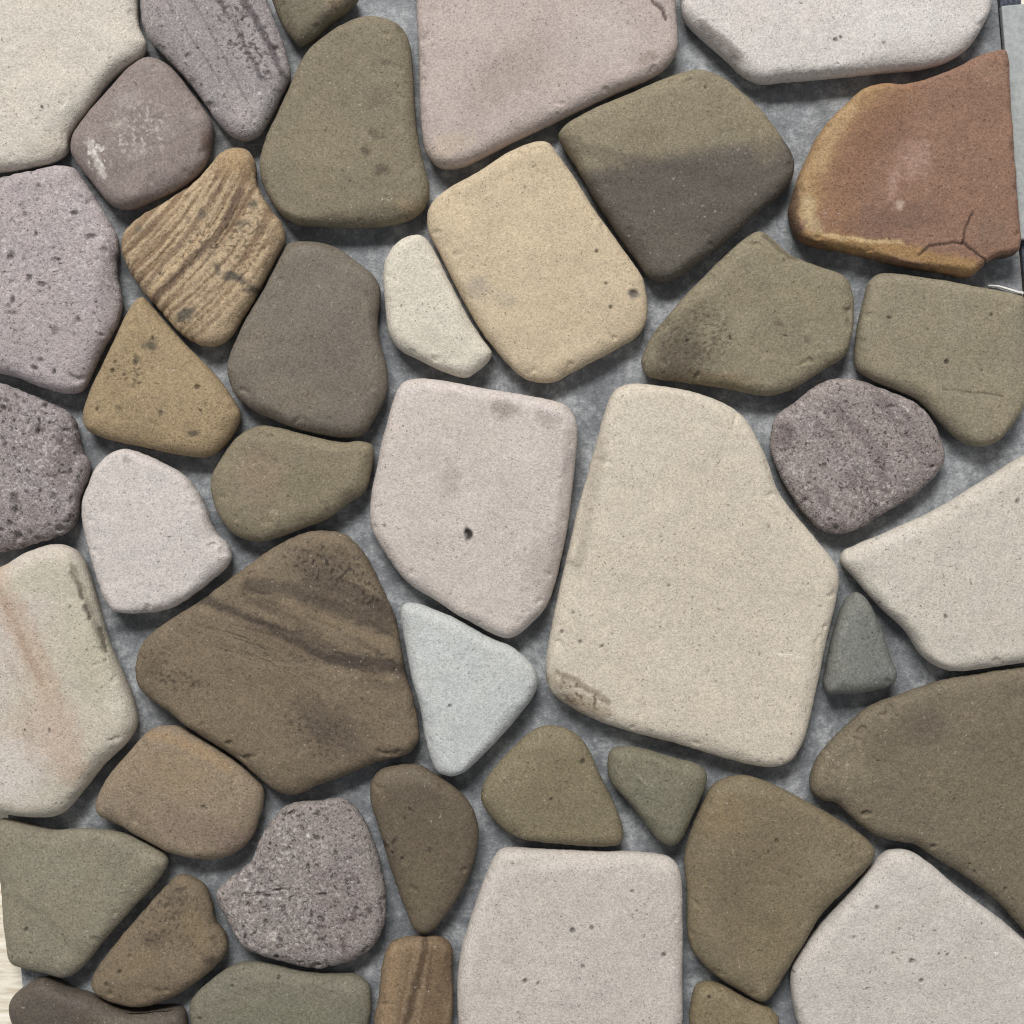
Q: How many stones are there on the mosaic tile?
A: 43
